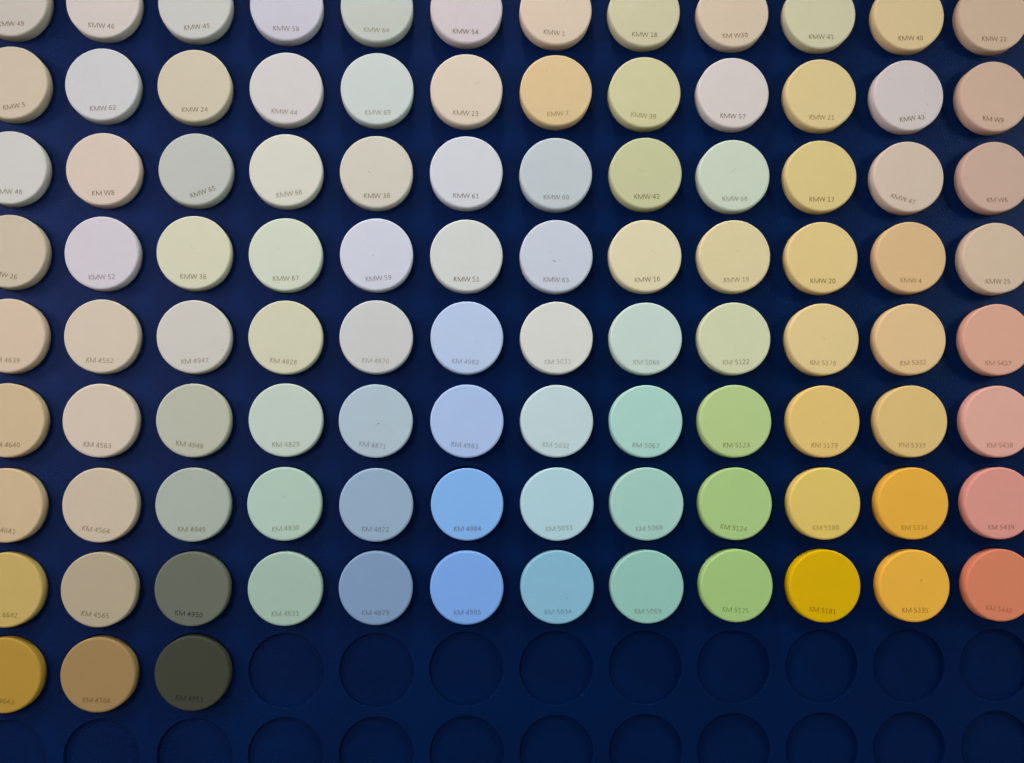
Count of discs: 99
